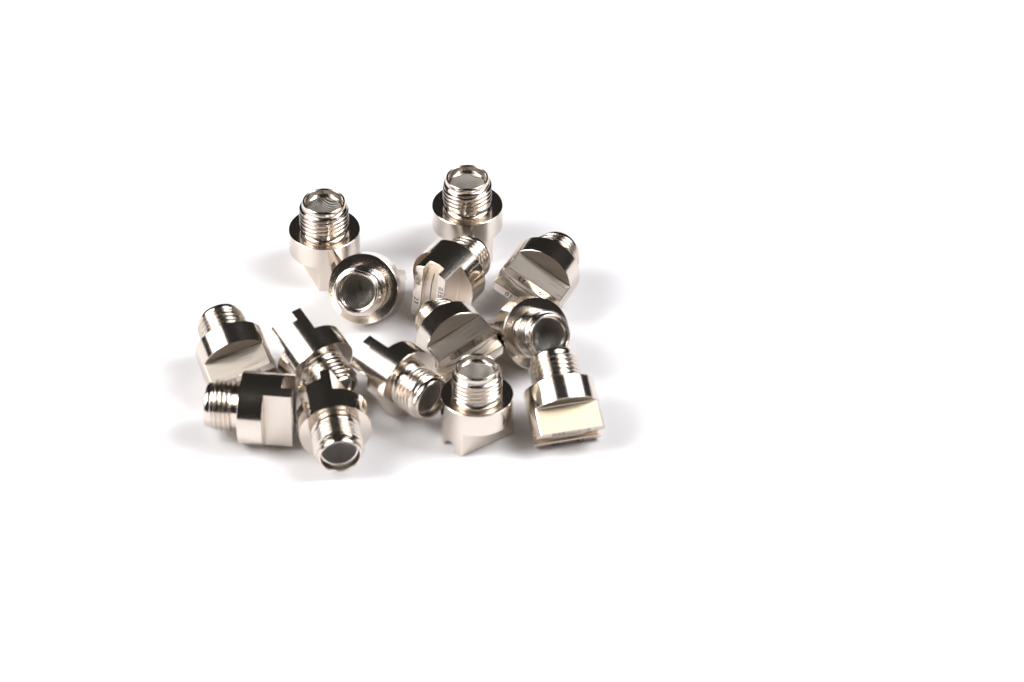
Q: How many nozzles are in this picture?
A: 14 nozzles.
